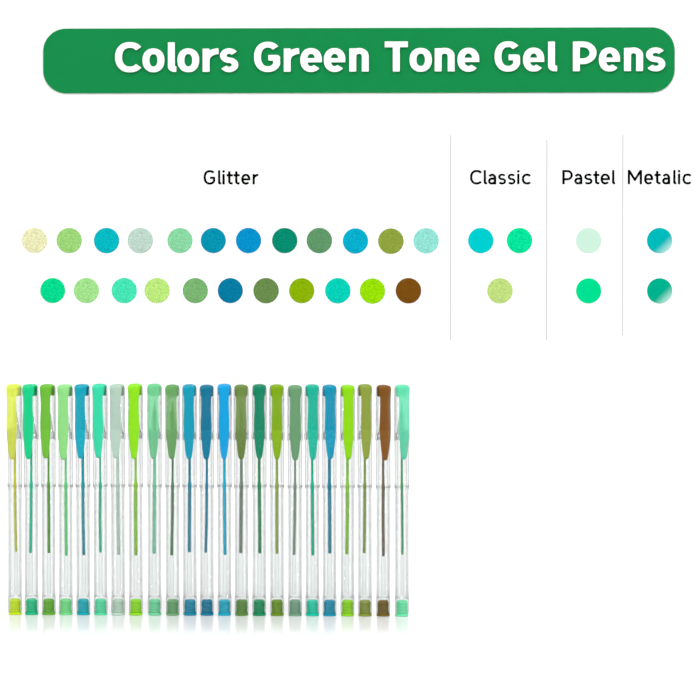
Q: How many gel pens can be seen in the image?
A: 23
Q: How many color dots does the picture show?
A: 30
